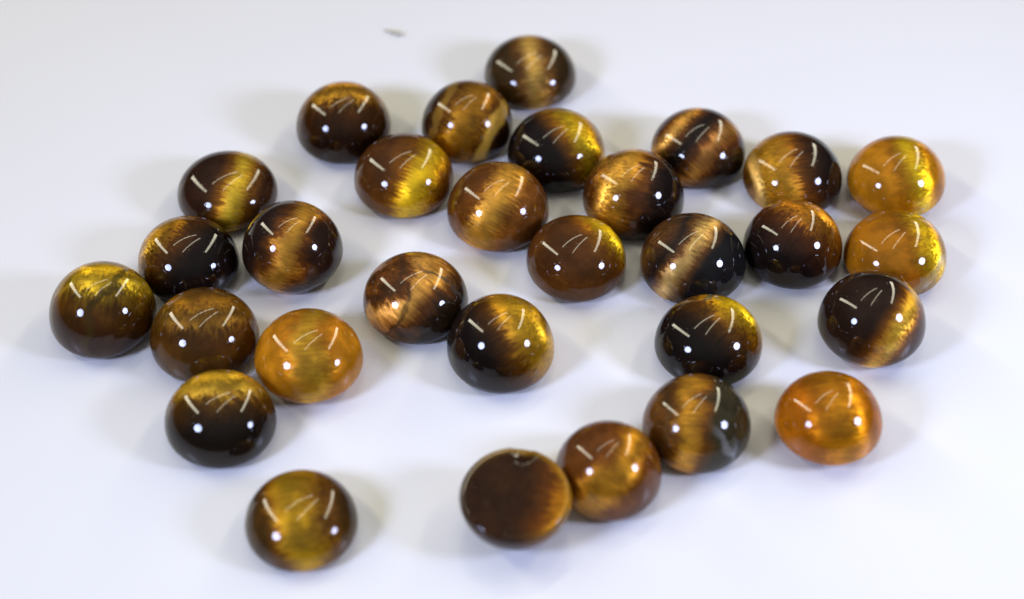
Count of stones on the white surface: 30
